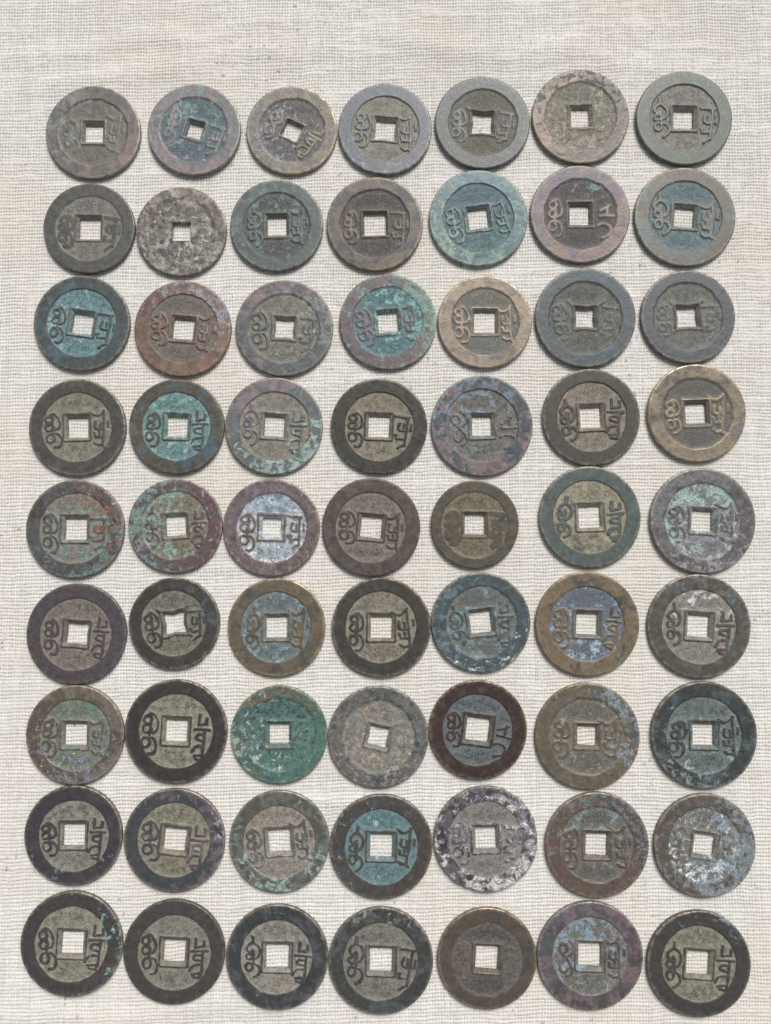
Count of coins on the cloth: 63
